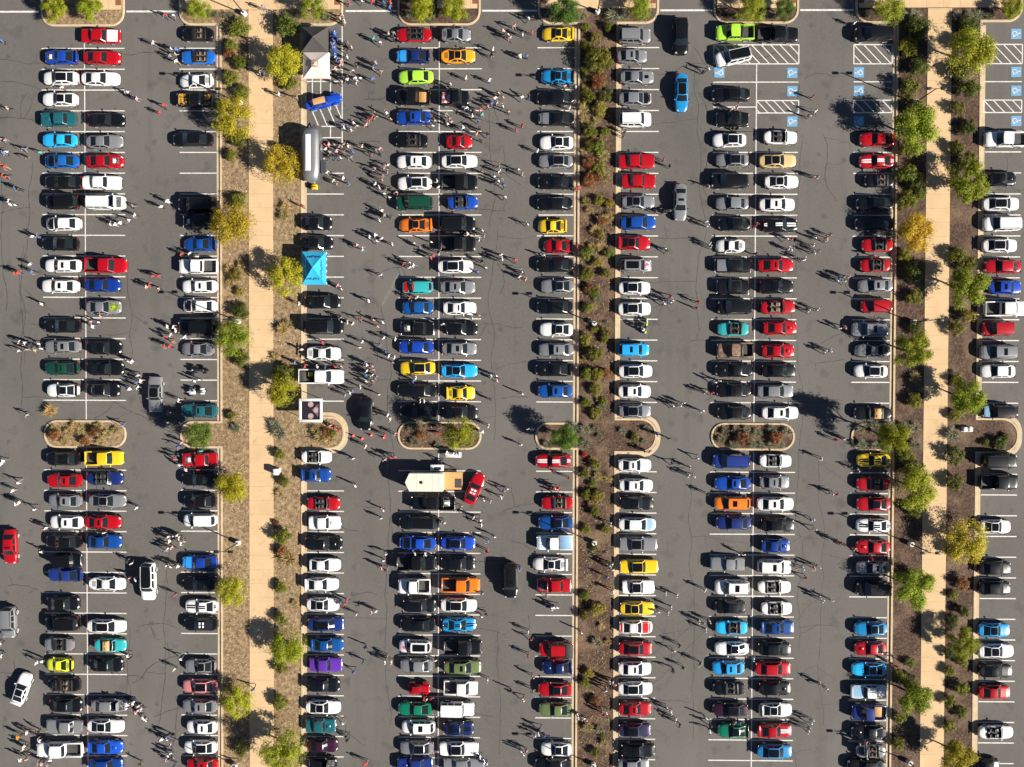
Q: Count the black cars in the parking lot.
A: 99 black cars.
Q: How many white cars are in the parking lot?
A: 88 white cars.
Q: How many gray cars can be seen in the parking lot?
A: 43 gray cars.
